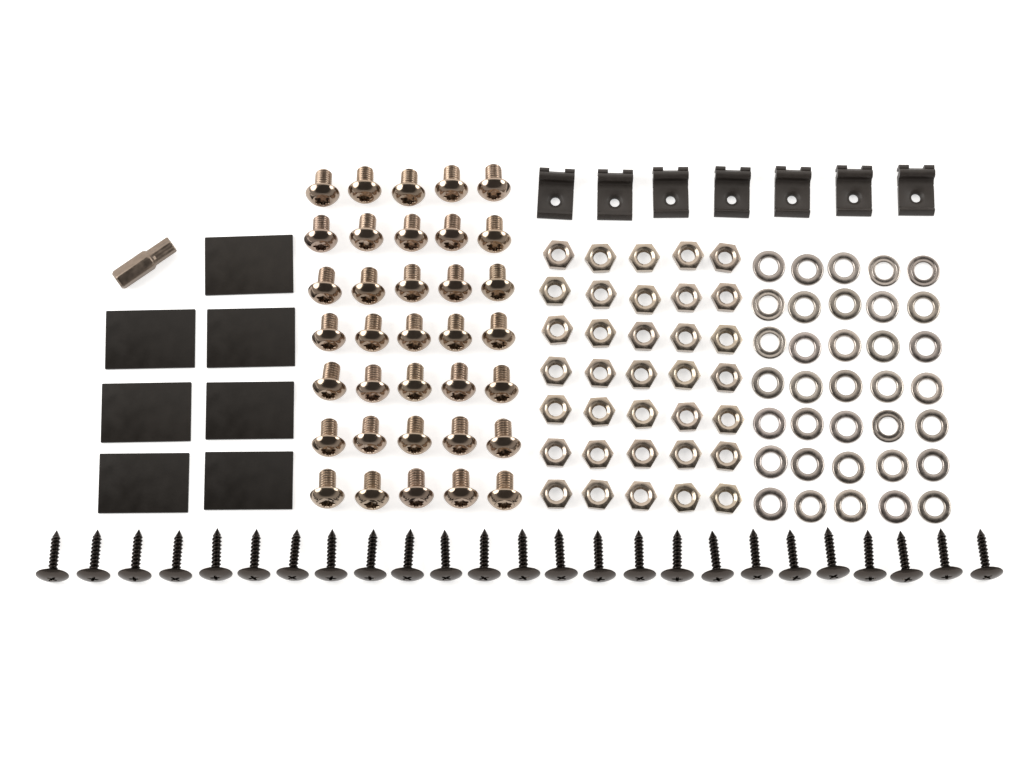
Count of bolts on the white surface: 35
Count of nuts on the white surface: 35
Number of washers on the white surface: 35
